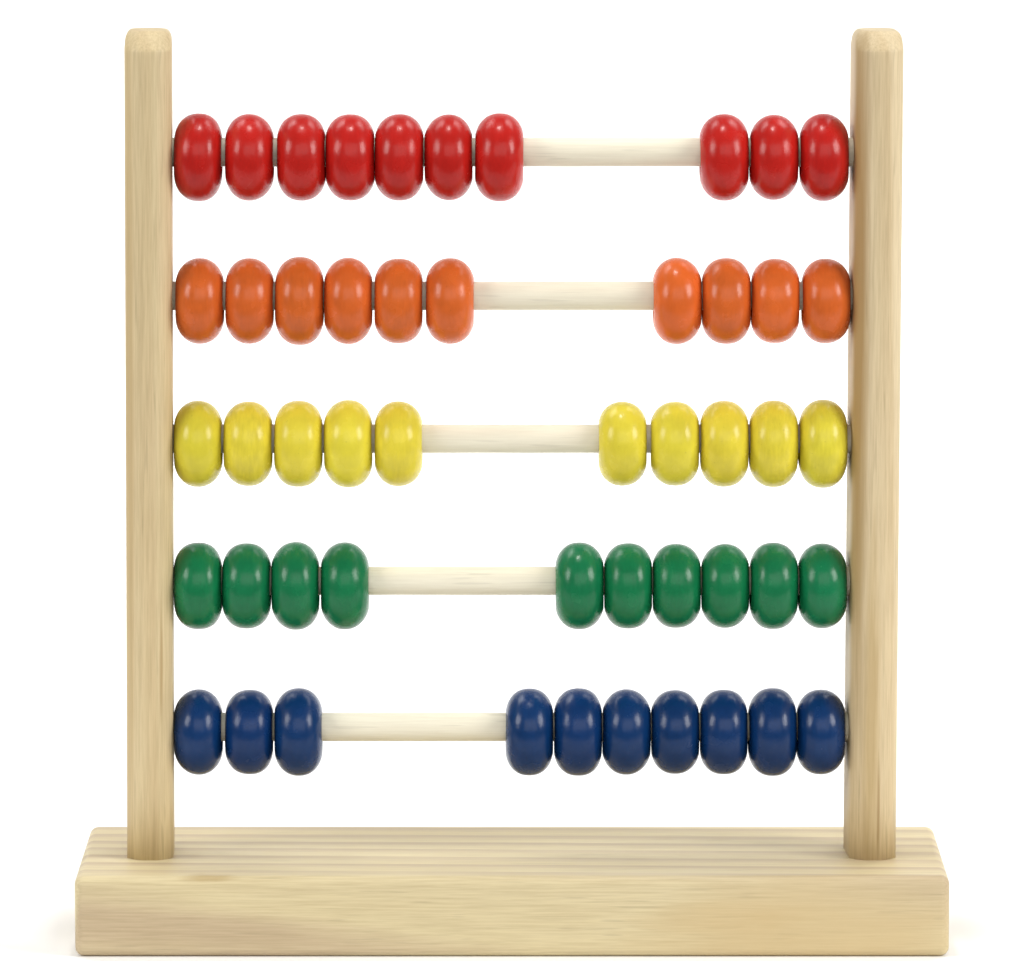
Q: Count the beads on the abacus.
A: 50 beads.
